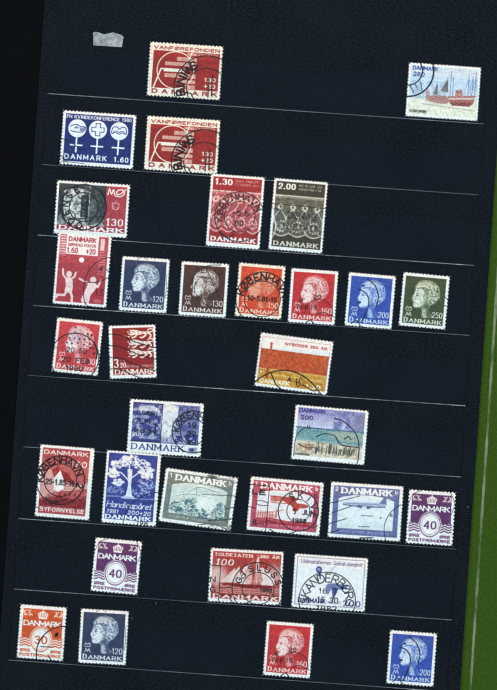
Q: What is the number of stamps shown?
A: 32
